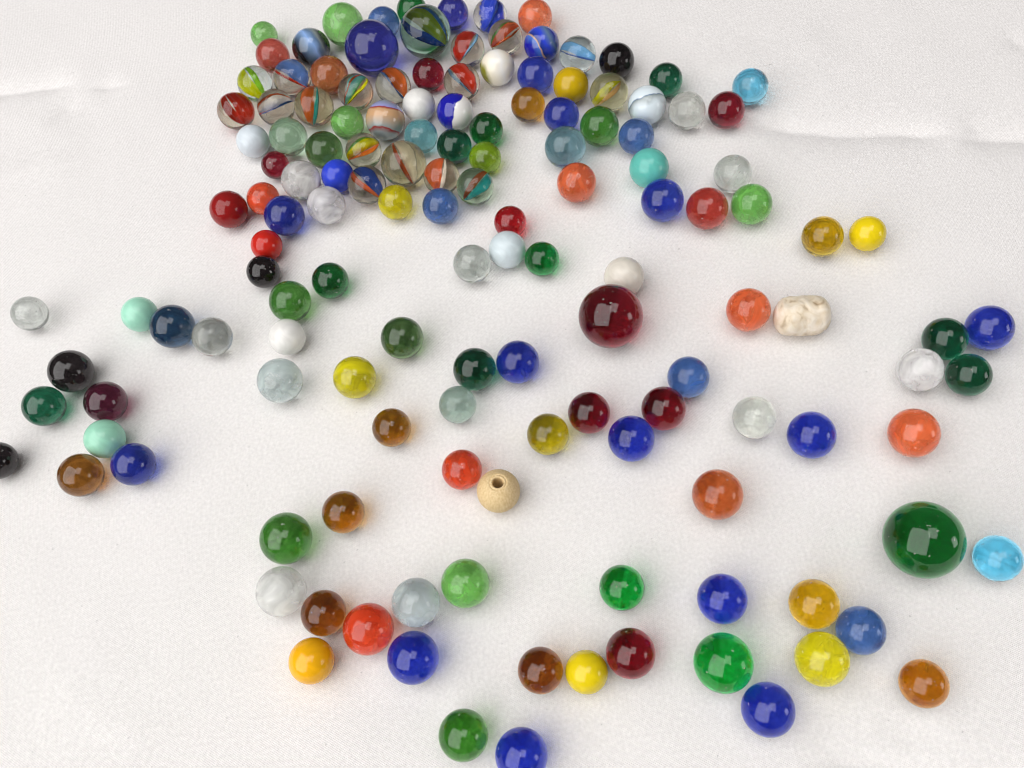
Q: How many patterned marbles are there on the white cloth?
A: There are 25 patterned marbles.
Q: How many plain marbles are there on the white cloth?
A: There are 116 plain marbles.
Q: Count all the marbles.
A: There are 141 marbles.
